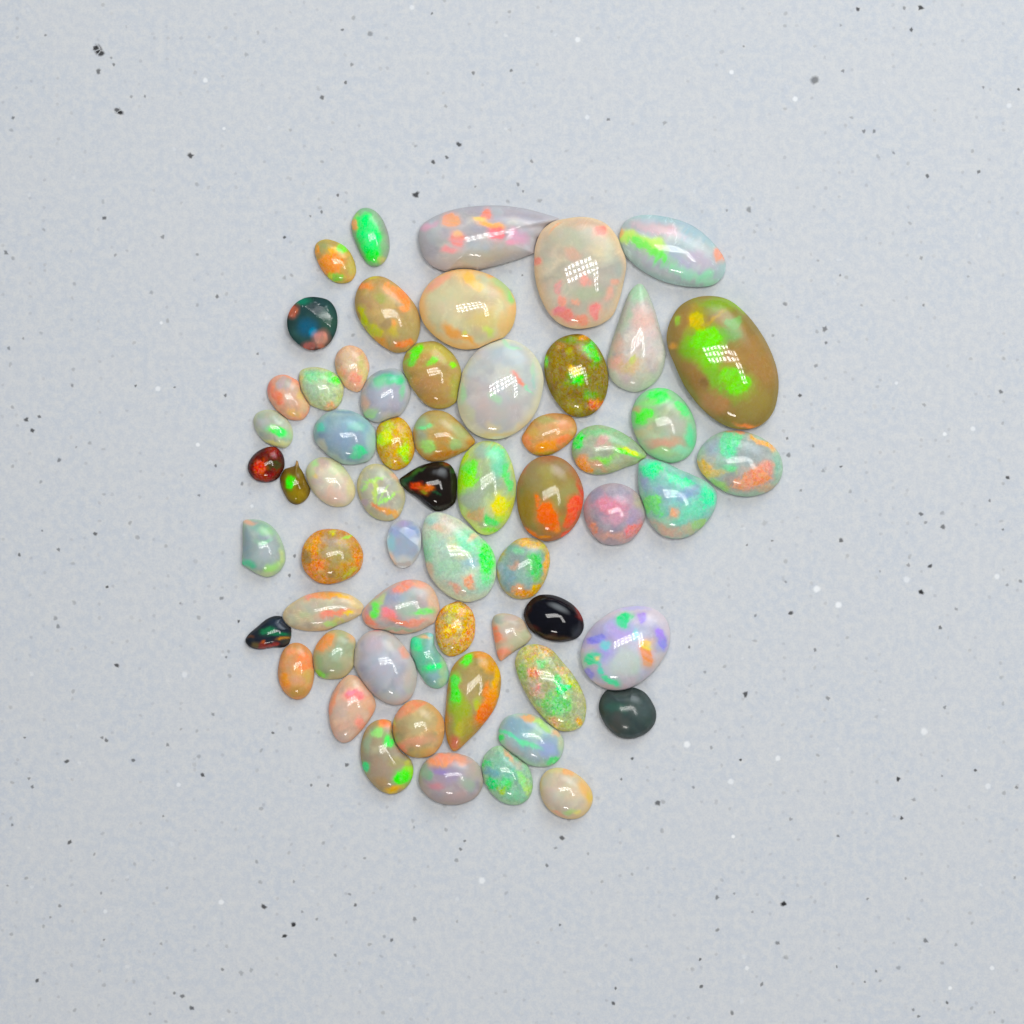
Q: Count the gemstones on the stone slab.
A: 60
